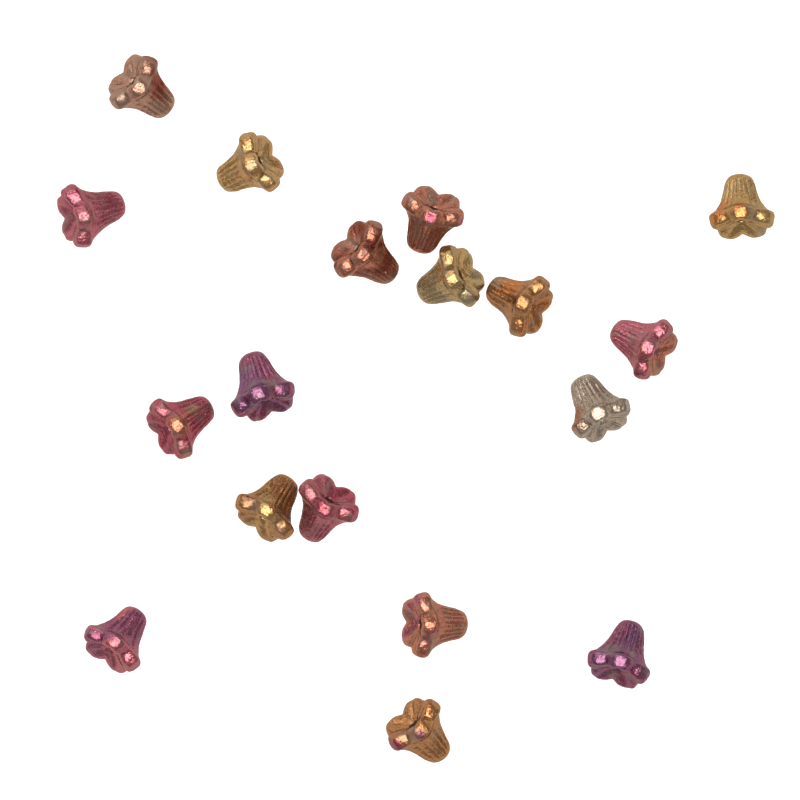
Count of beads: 18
